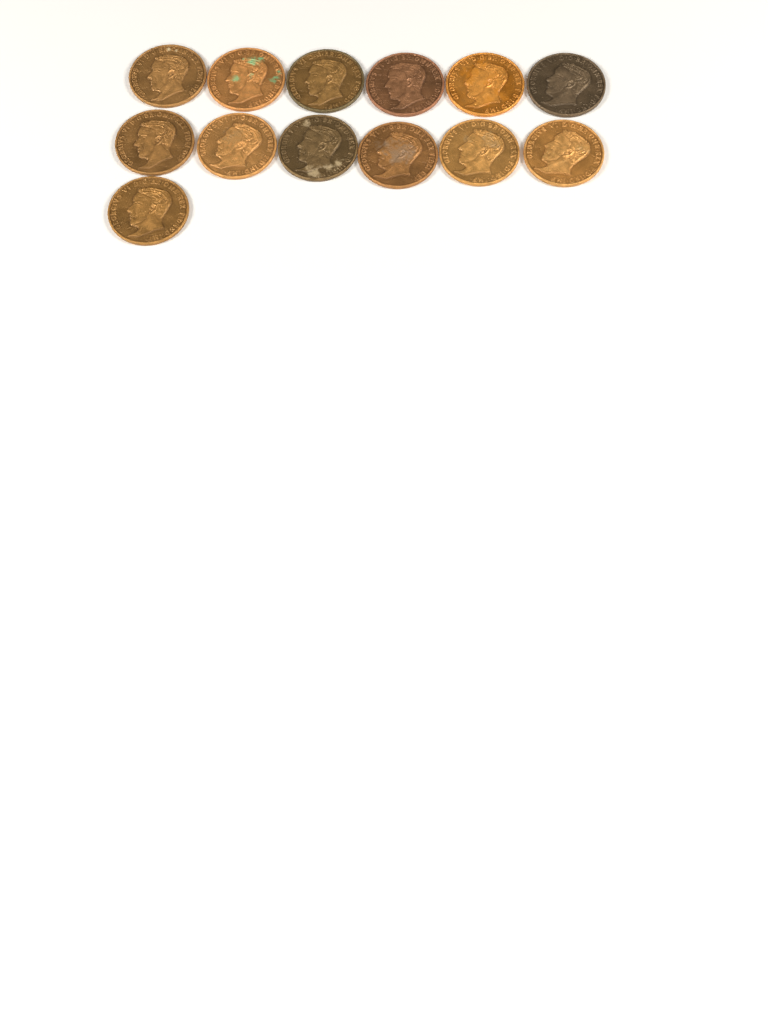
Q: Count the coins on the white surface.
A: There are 13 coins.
